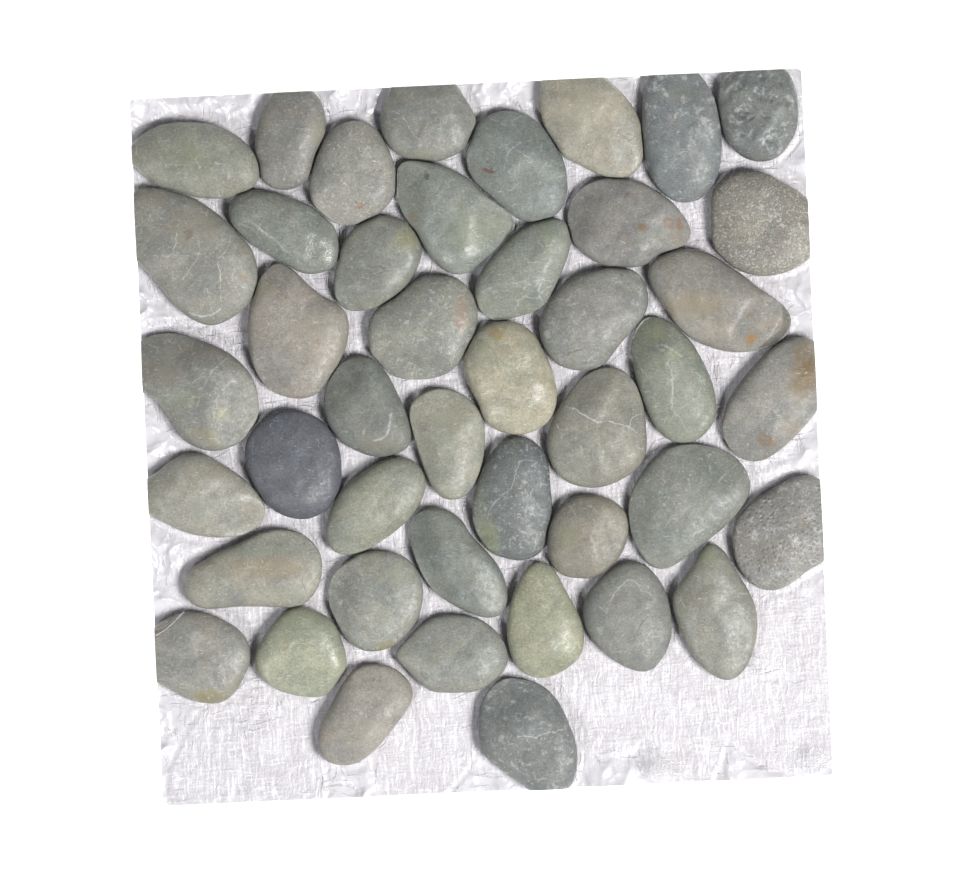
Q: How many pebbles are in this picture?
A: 44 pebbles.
